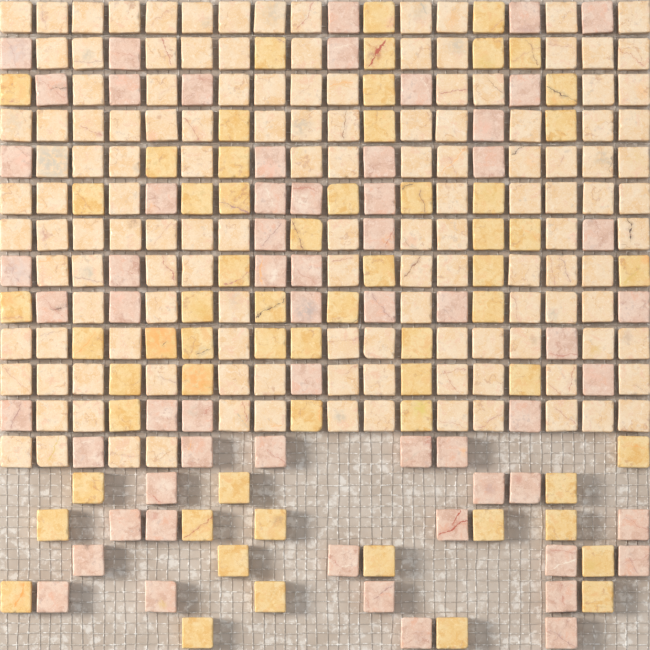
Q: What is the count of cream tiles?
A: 135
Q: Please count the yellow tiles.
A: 62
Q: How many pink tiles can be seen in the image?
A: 62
